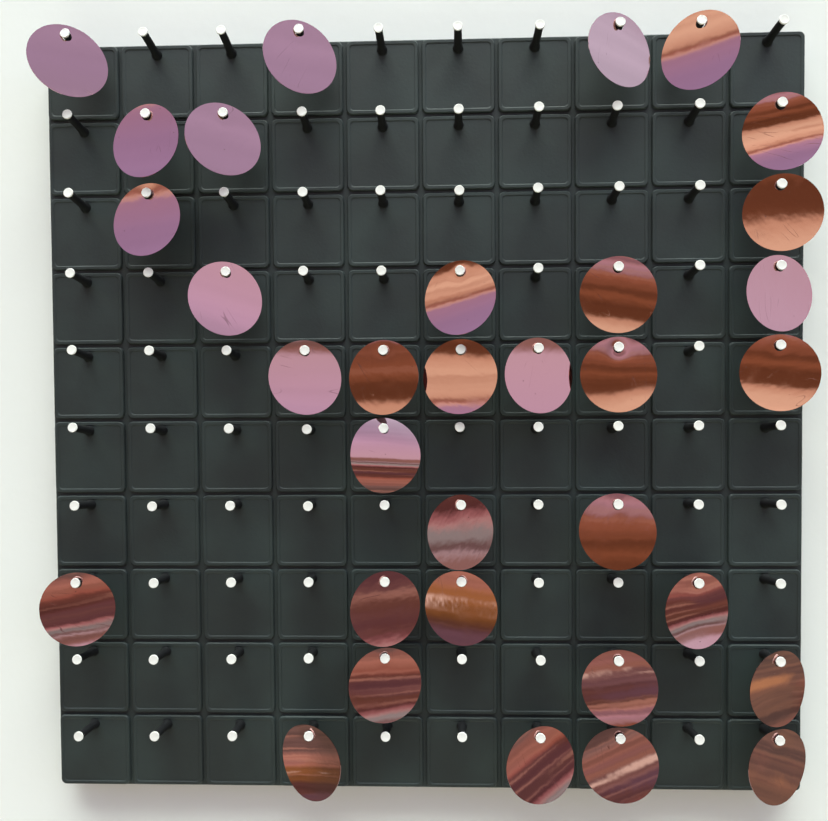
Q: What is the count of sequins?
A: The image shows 33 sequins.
